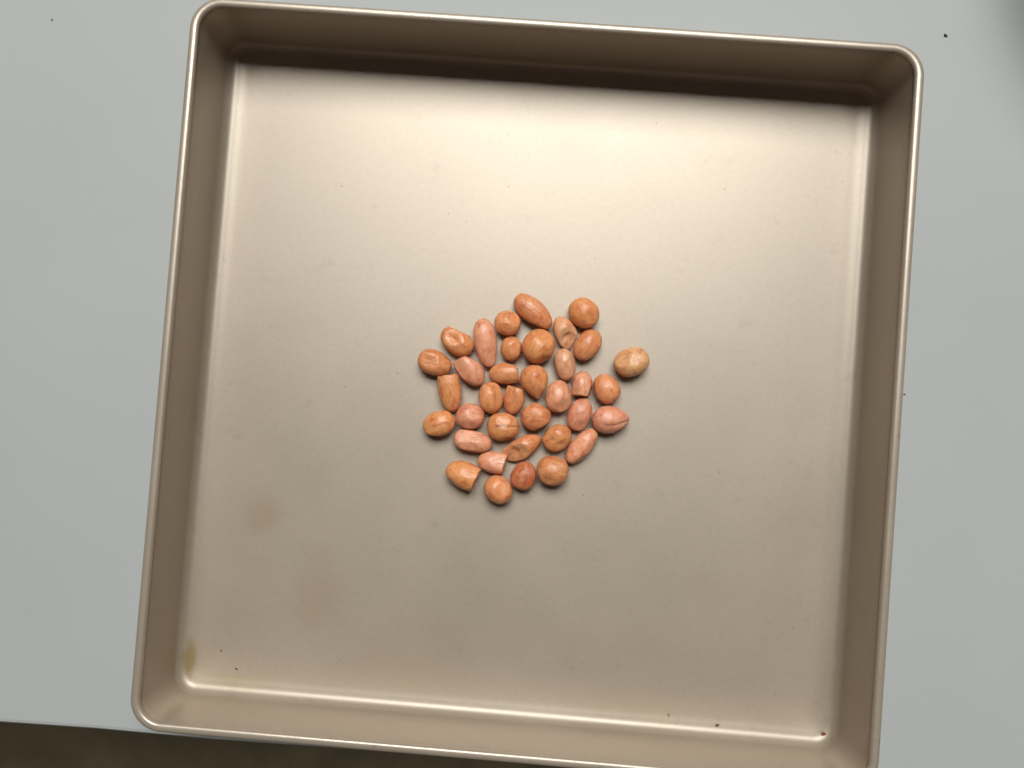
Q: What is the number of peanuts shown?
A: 36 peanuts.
